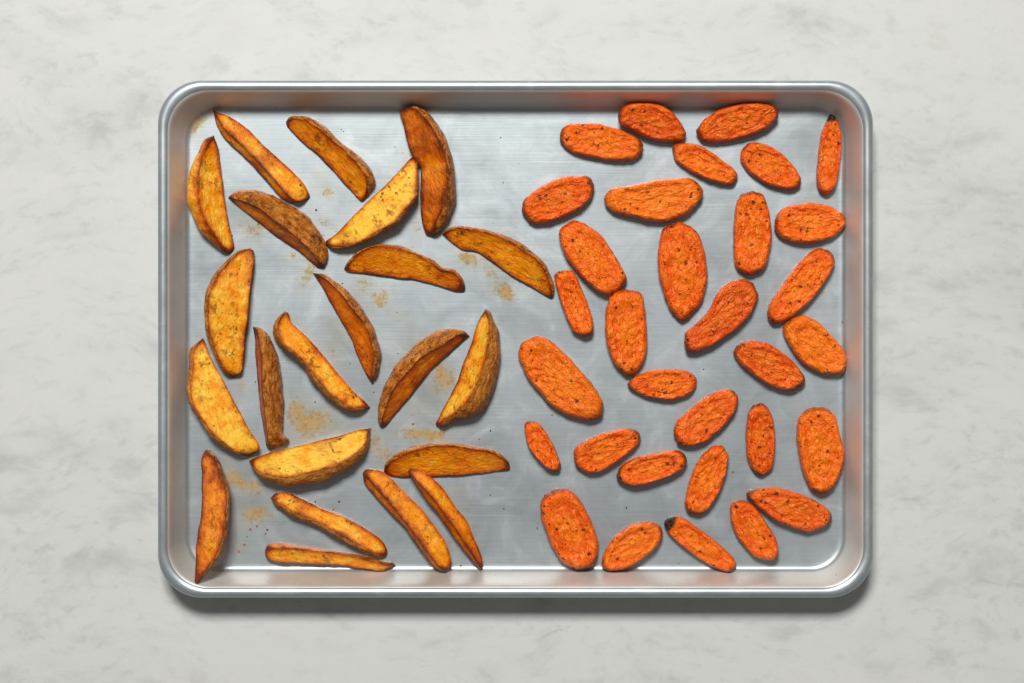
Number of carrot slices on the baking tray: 32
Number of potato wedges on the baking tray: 22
